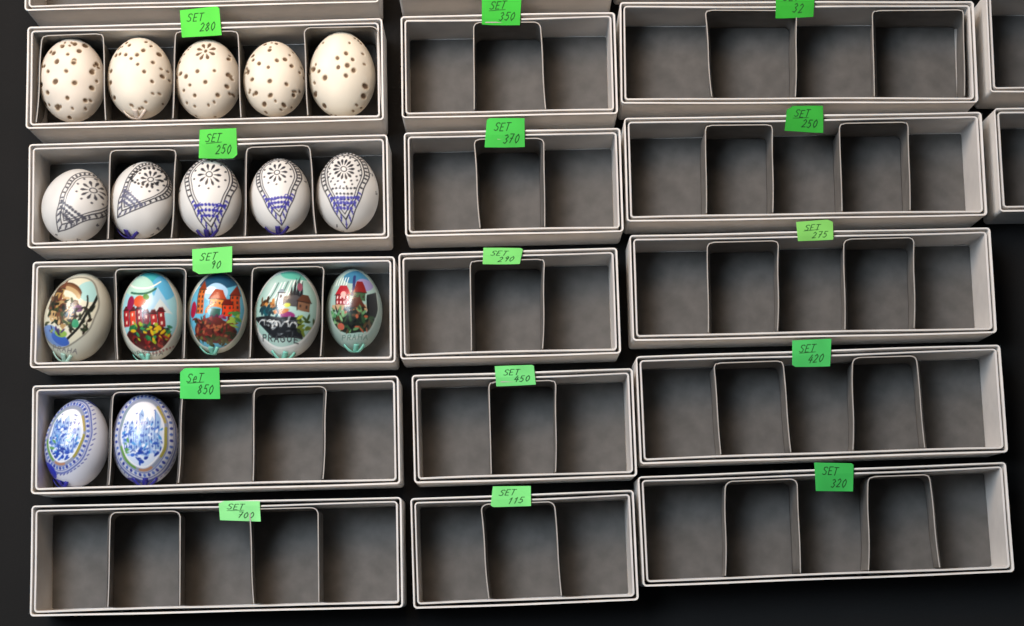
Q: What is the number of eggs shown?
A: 17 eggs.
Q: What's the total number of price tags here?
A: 15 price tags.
